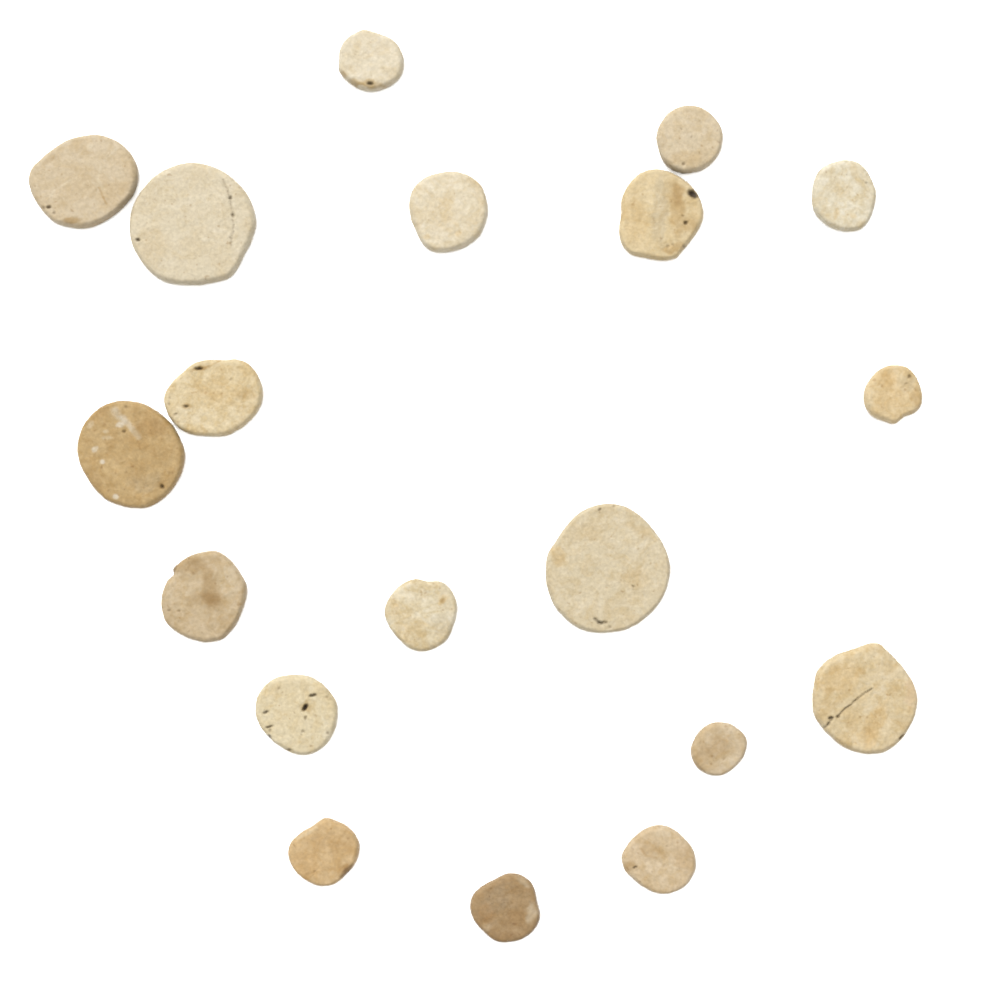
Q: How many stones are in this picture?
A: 19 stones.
